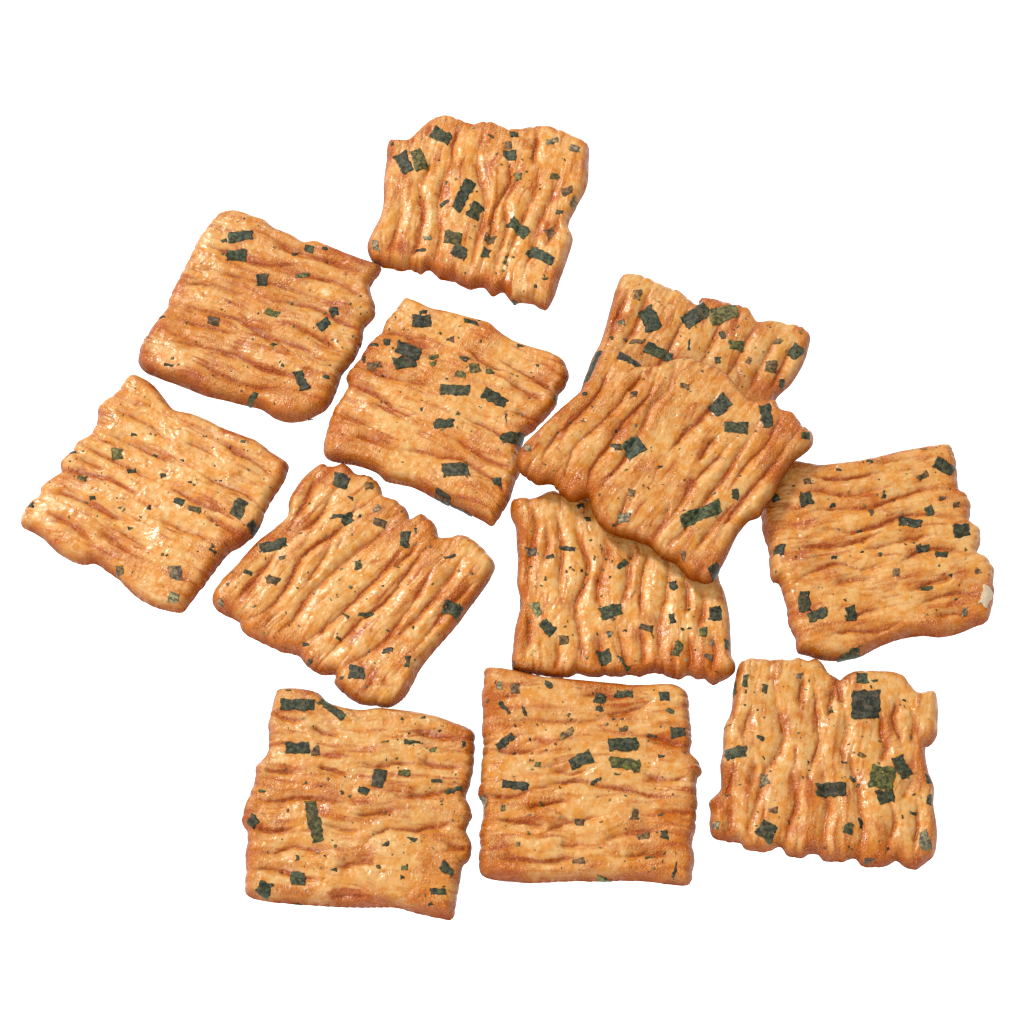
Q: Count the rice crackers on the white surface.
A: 12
